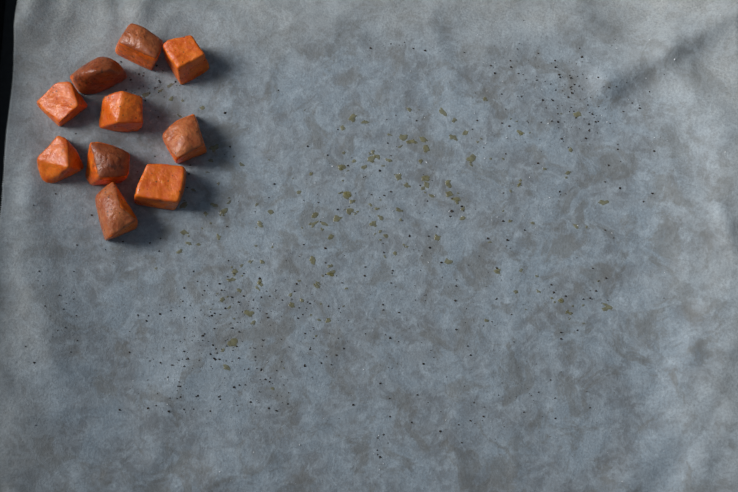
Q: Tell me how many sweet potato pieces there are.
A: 10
